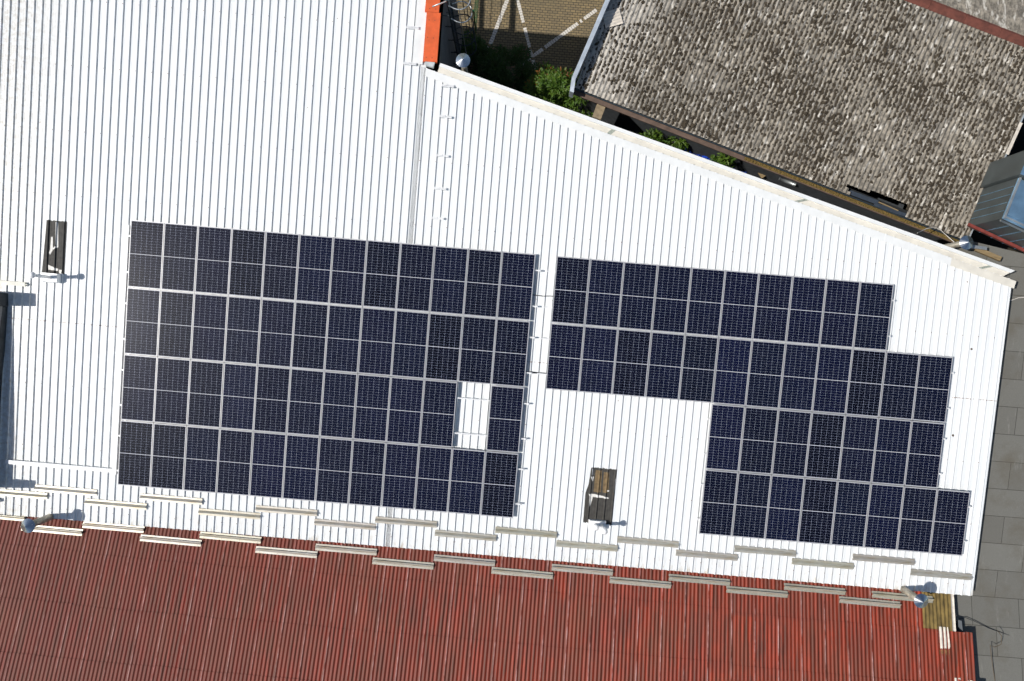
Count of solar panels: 84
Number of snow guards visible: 34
